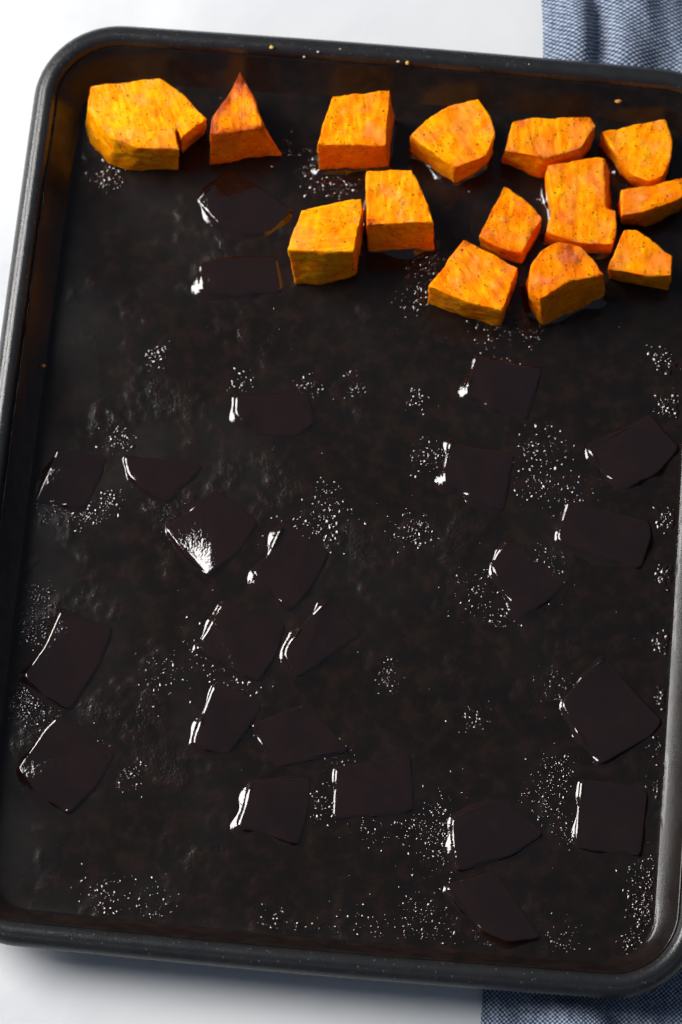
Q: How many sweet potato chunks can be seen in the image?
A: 14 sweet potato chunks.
